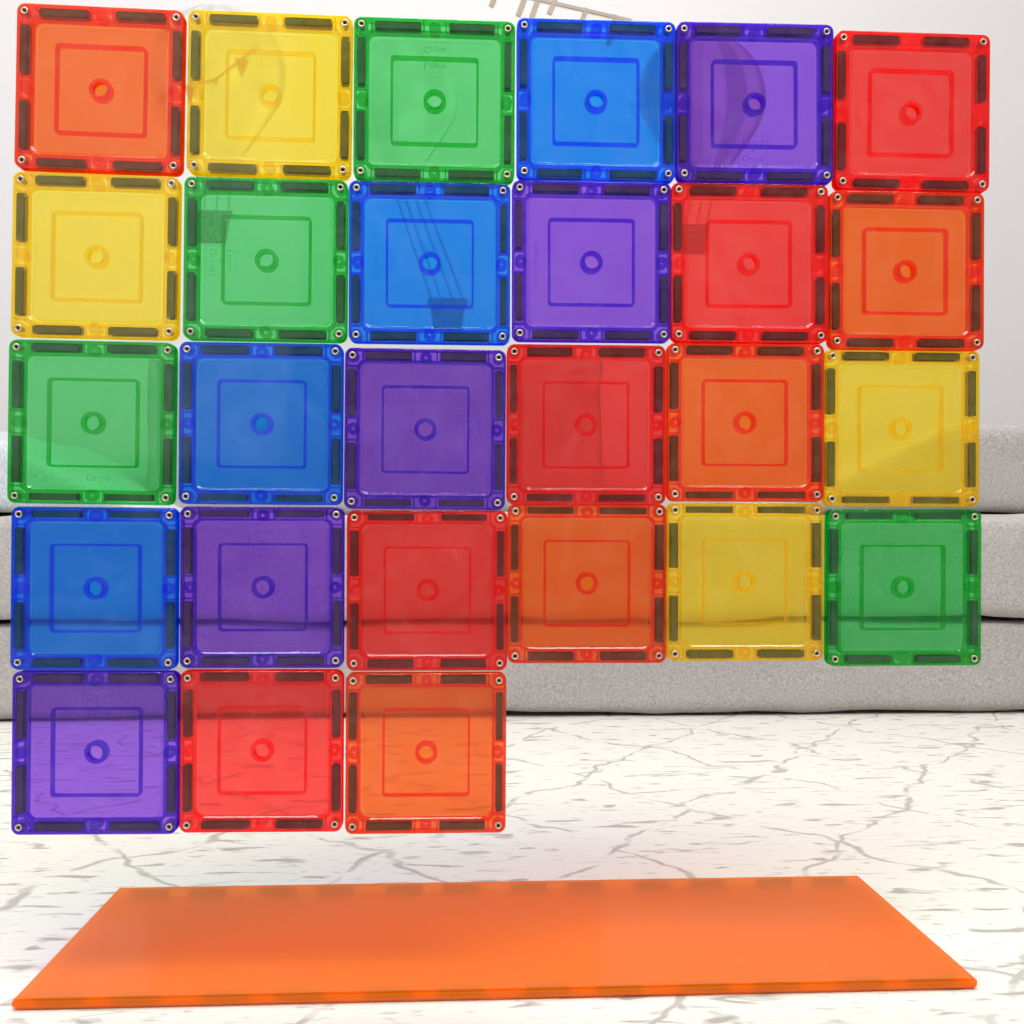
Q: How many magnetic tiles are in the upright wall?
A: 27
